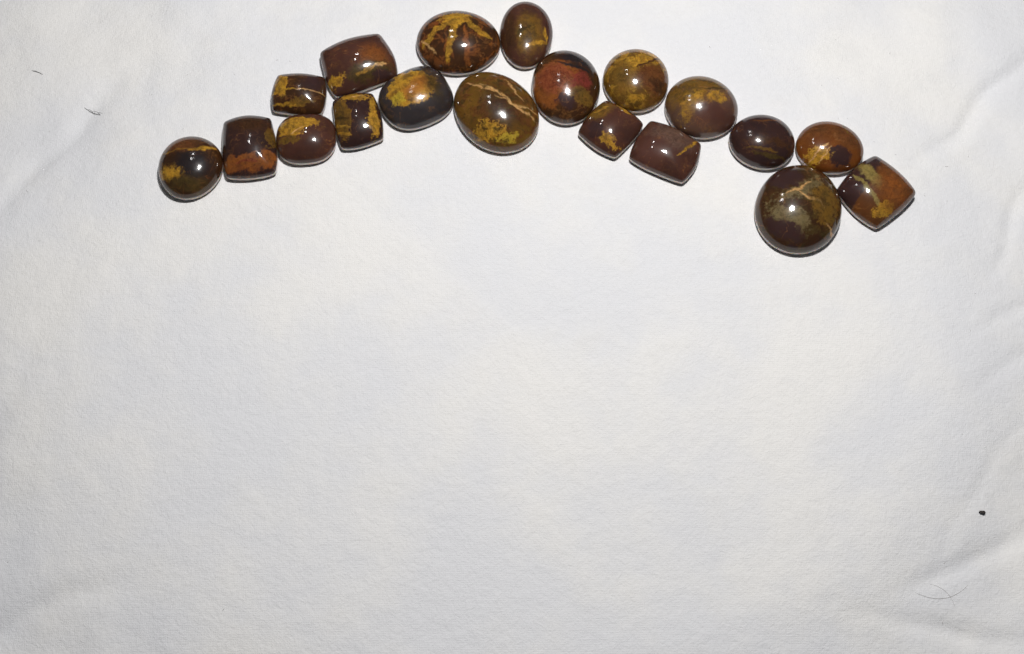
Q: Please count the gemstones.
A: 19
